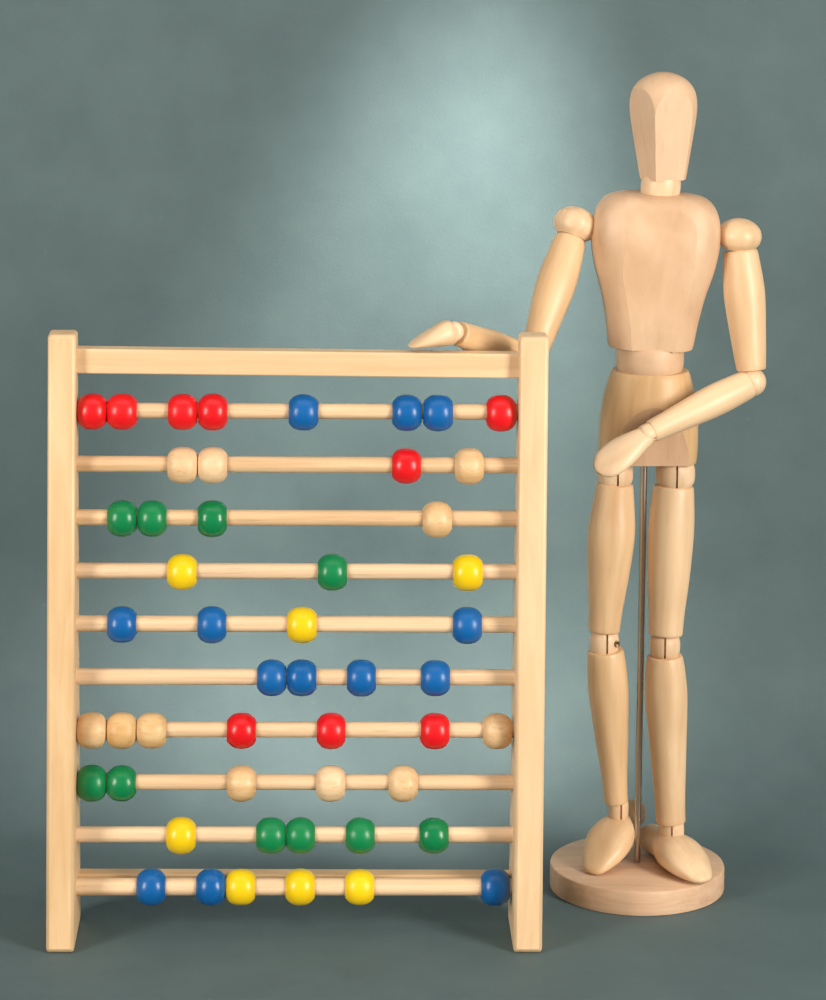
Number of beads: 50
